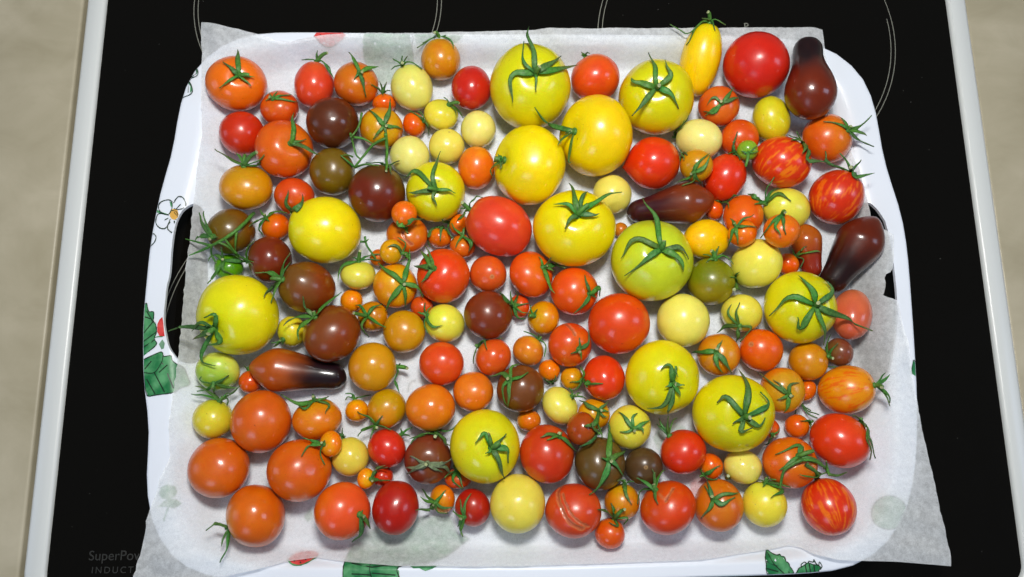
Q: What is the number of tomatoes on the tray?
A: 160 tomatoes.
